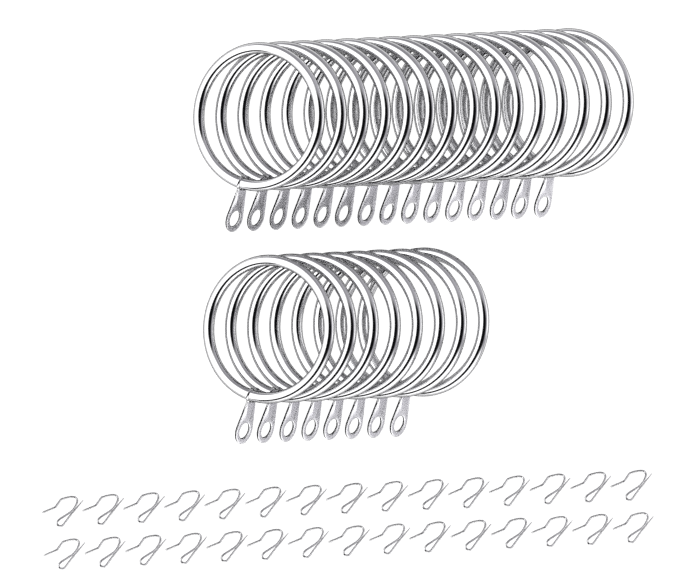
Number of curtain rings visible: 23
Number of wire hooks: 30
